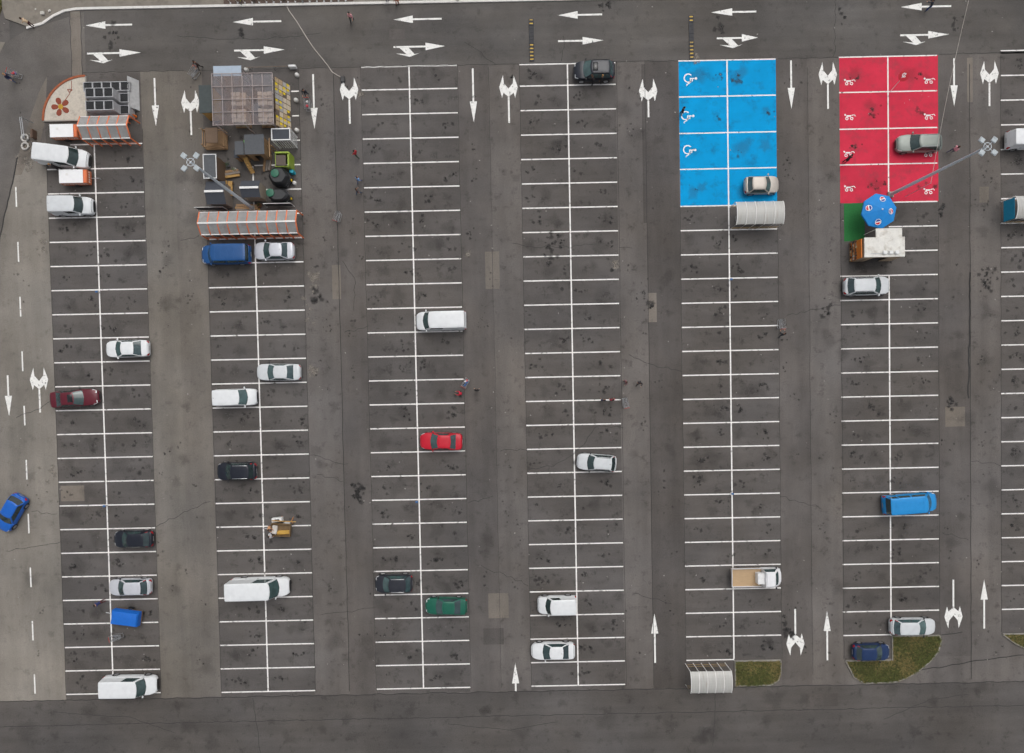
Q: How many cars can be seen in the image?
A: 19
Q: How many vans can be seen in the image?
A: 10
